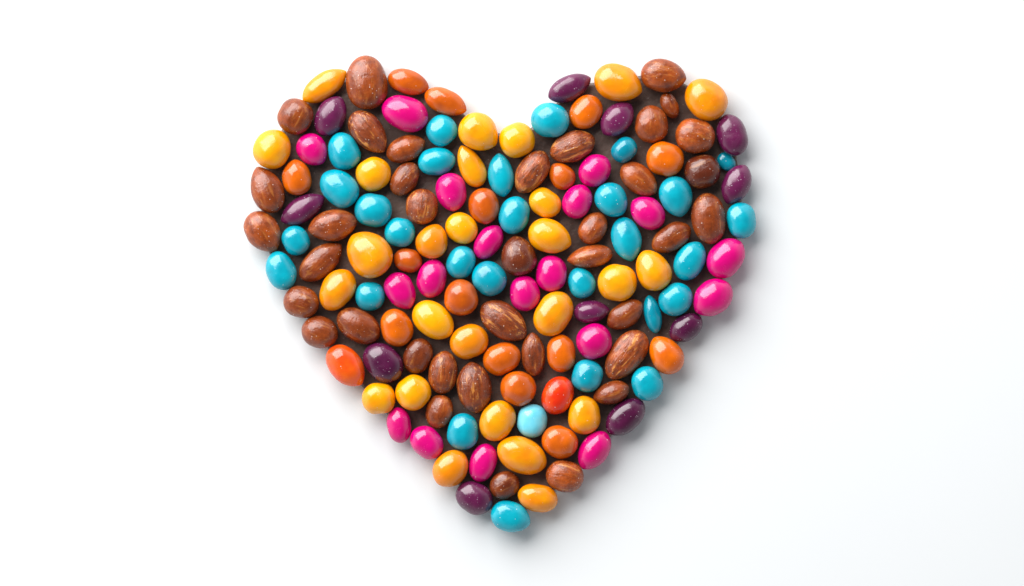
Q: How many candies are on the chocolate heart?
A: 101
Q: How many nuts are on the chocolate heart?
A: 37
